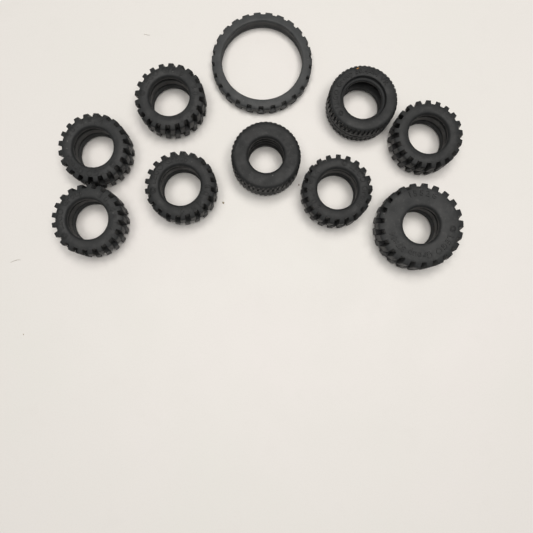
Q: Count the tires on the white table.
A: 10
